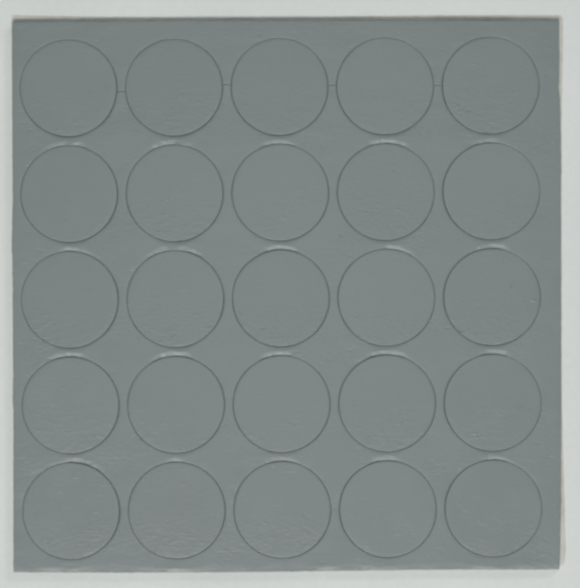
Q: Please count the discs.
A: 25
